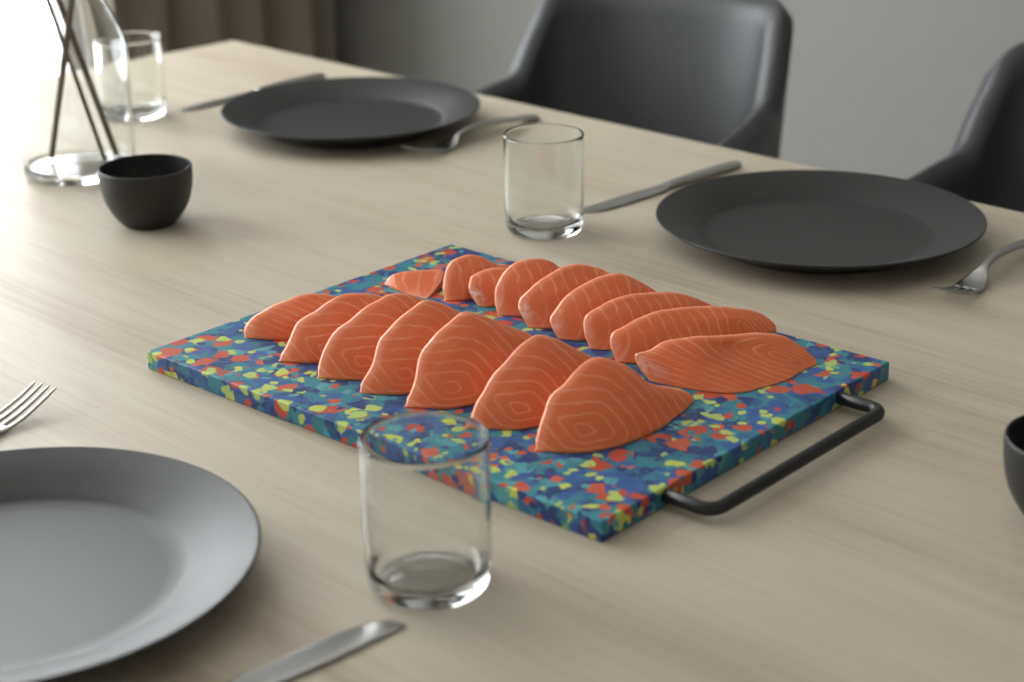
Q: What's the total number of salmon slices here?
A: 16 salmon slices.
